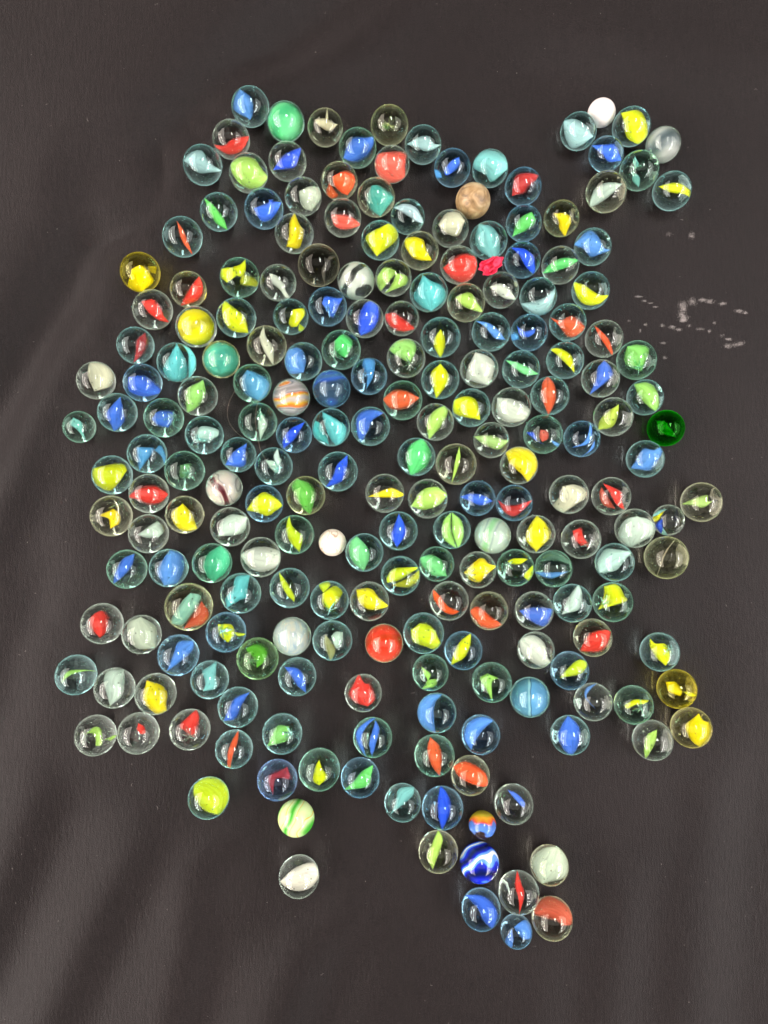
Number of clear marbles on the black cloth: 200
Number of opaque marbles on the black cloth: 18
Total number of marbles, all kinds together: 218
